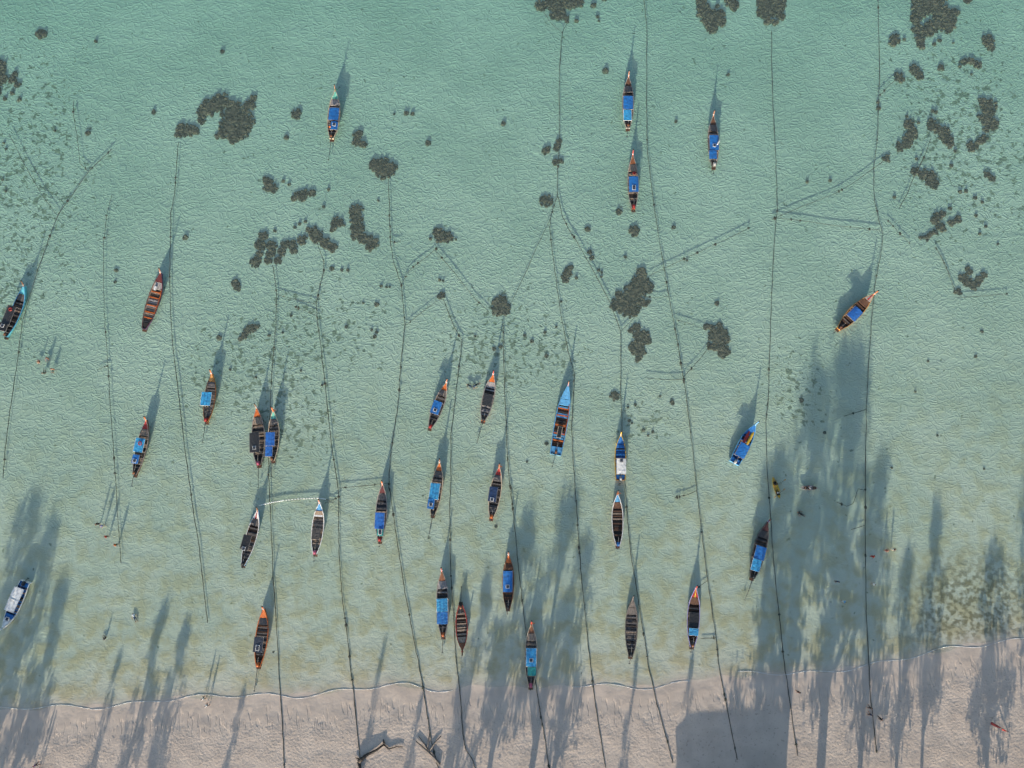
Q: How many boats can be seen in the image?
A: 31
